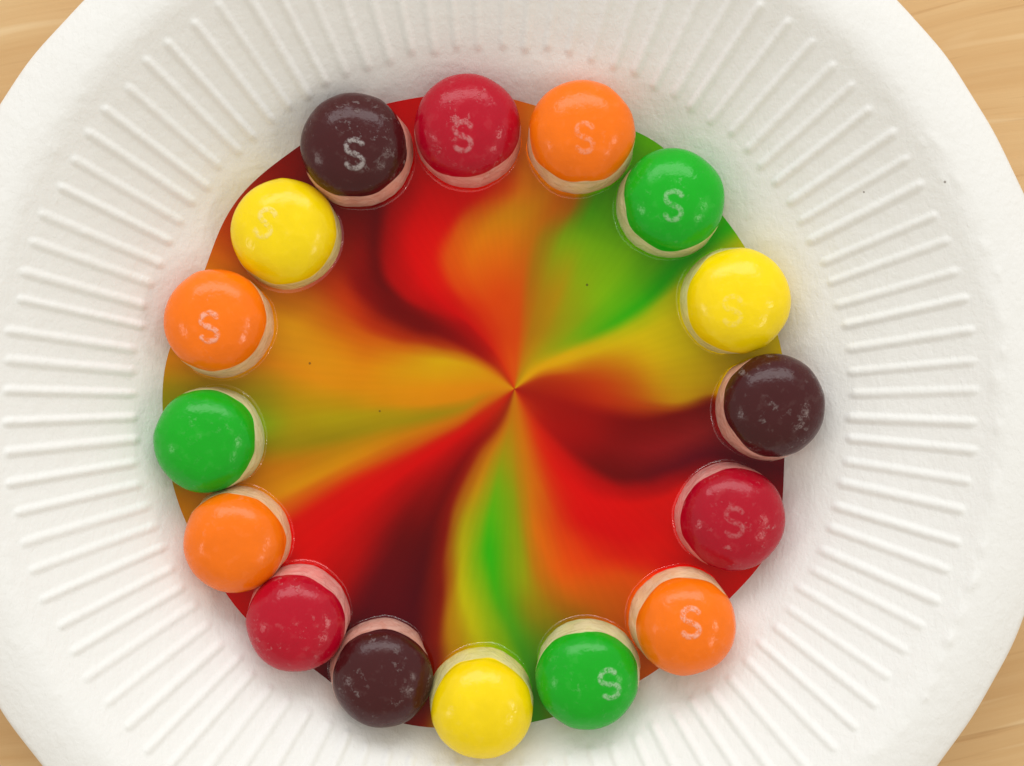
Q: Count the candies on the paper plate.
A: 16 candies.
